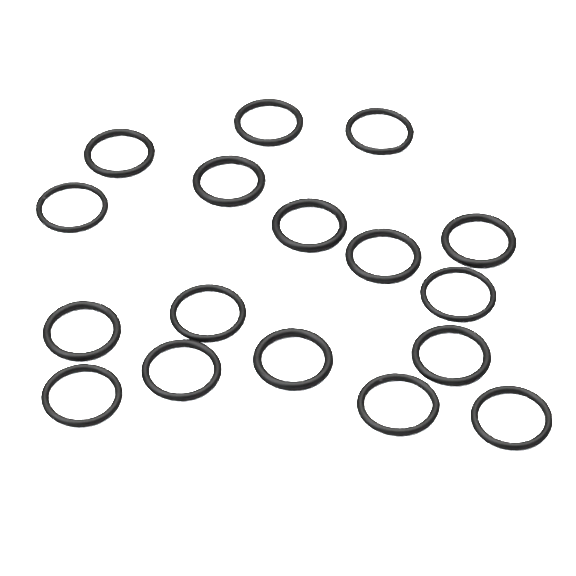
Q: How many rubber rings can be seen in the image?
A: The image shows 17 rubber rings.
